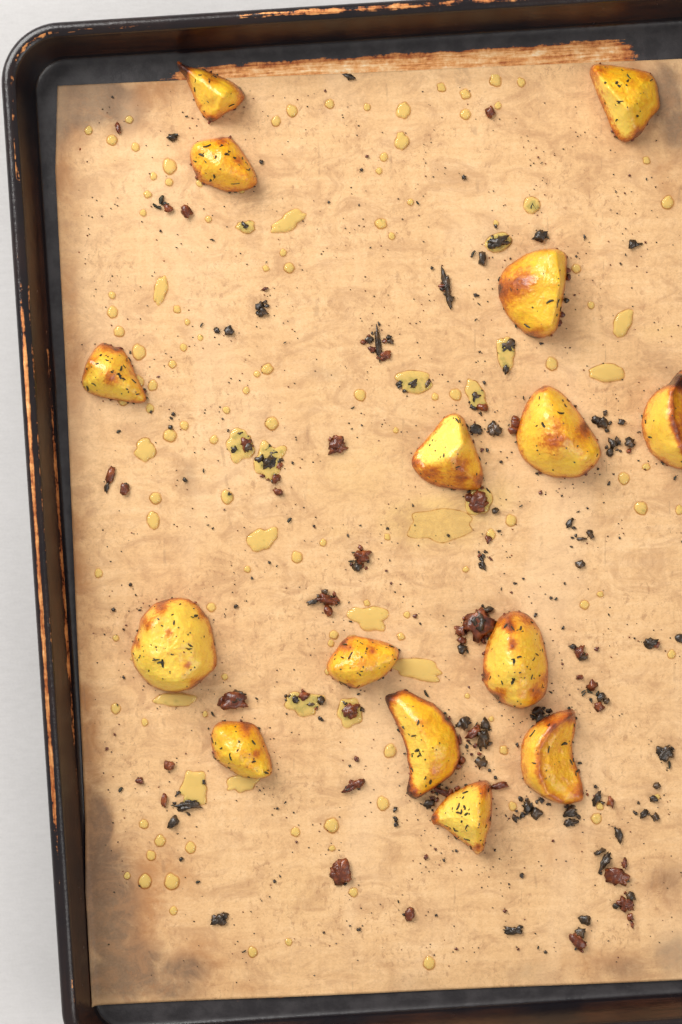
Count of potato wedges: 15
